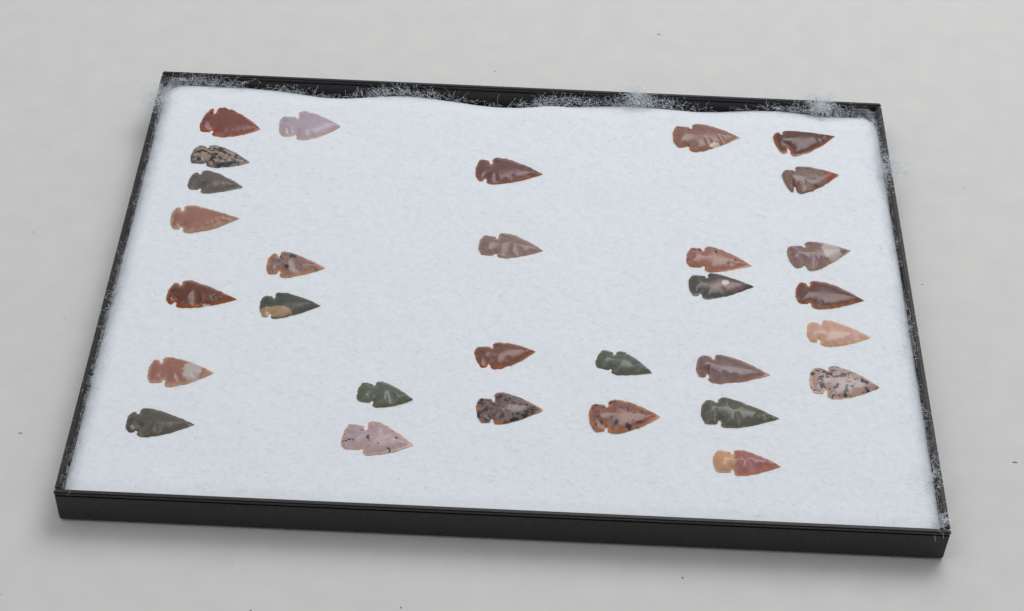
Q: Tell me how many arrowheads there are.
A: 30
